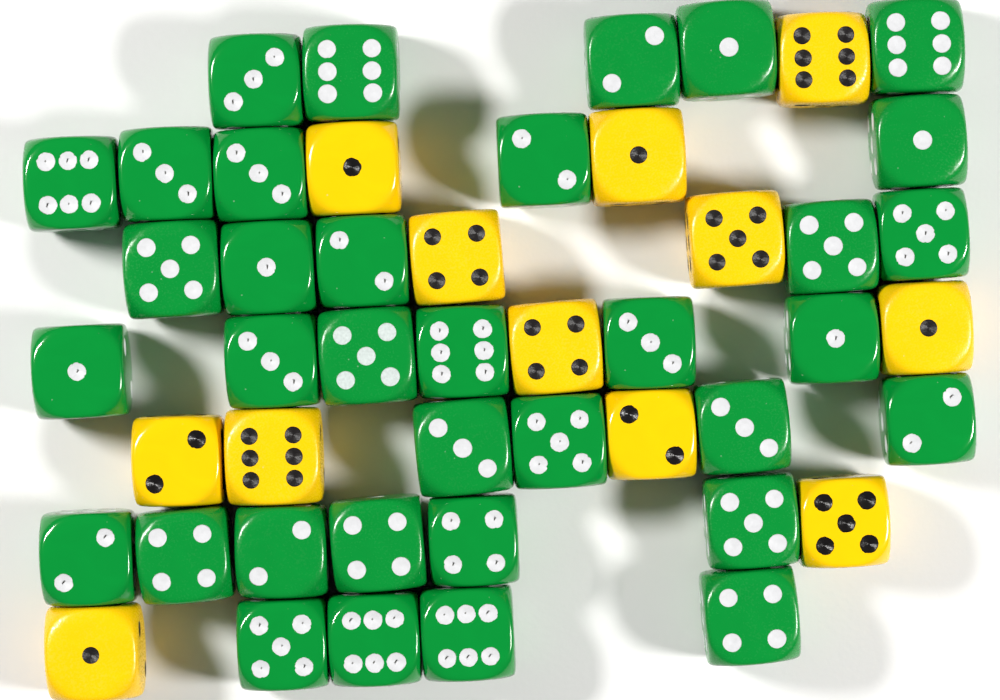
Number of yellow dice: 12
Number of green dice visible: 35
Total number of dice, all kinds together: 47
